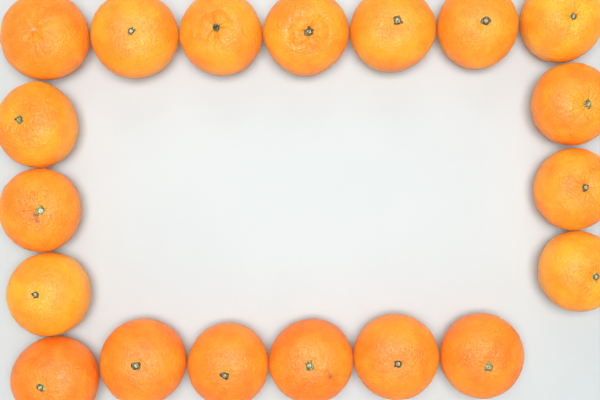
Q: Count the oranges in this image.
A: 19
